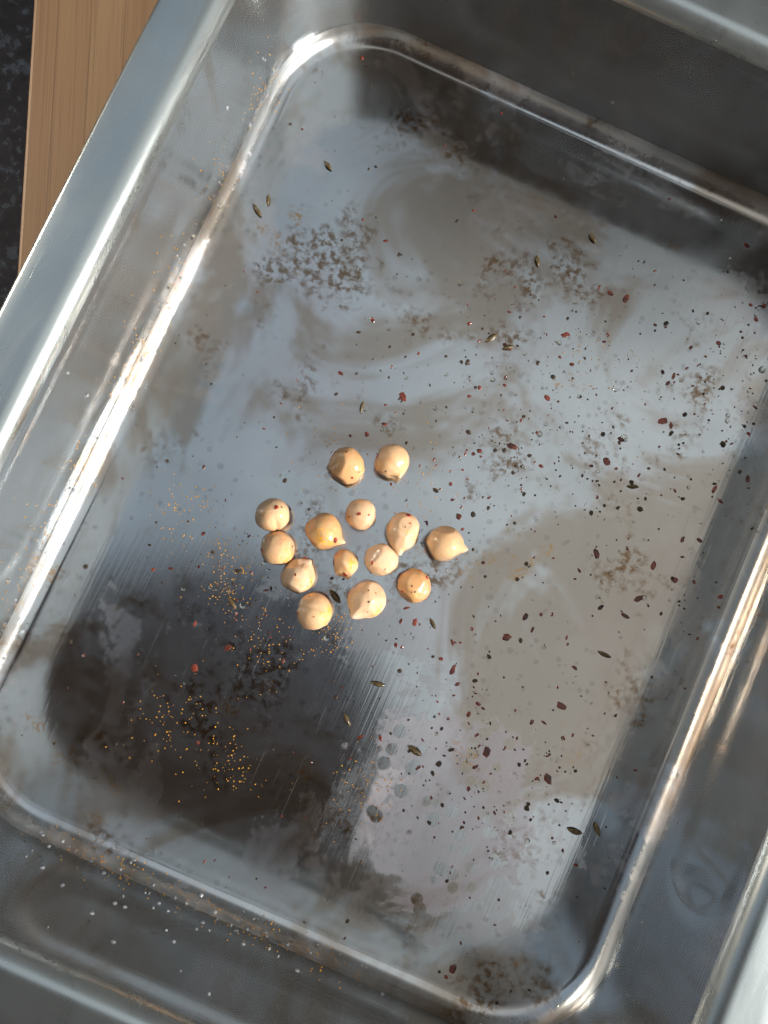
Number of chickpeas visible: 14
